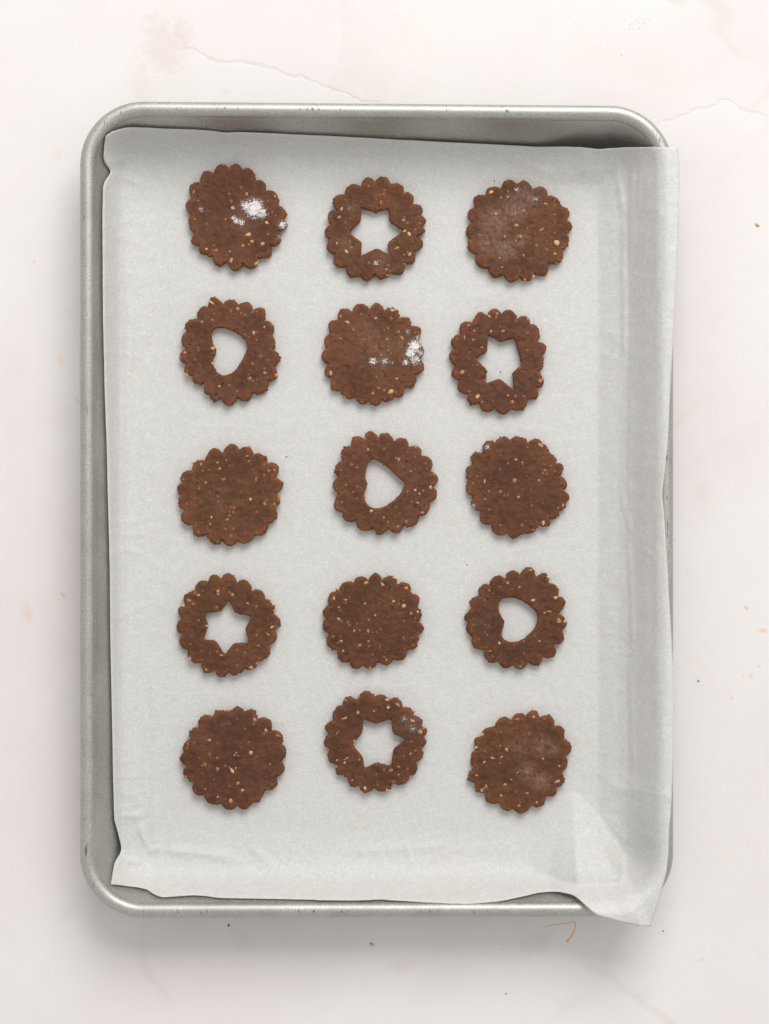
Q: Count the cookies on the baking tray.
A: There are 15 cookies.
